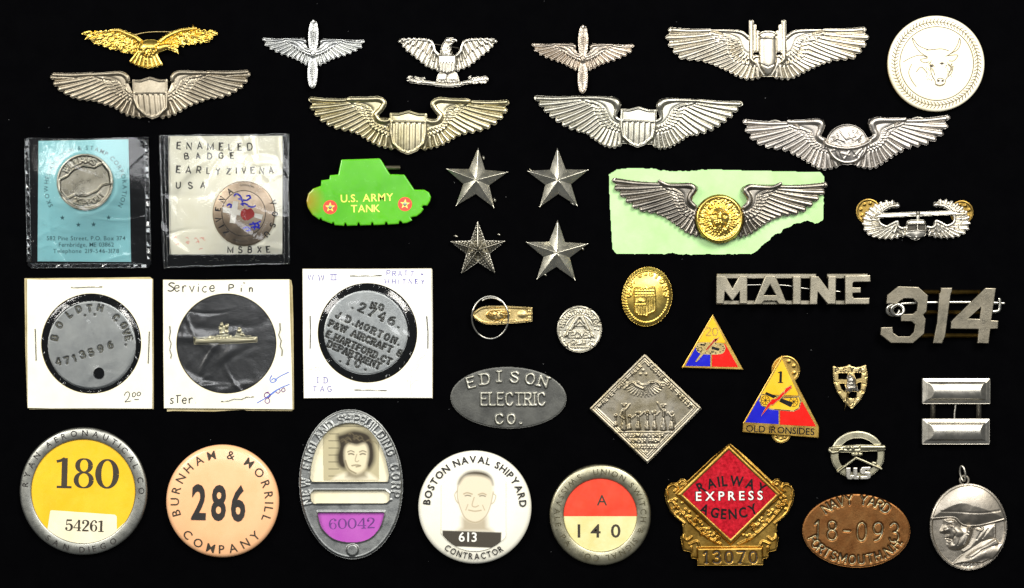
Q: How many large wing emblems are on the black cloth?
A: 6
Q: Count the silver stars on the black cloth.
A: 4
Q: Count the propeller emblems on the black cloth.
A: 2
